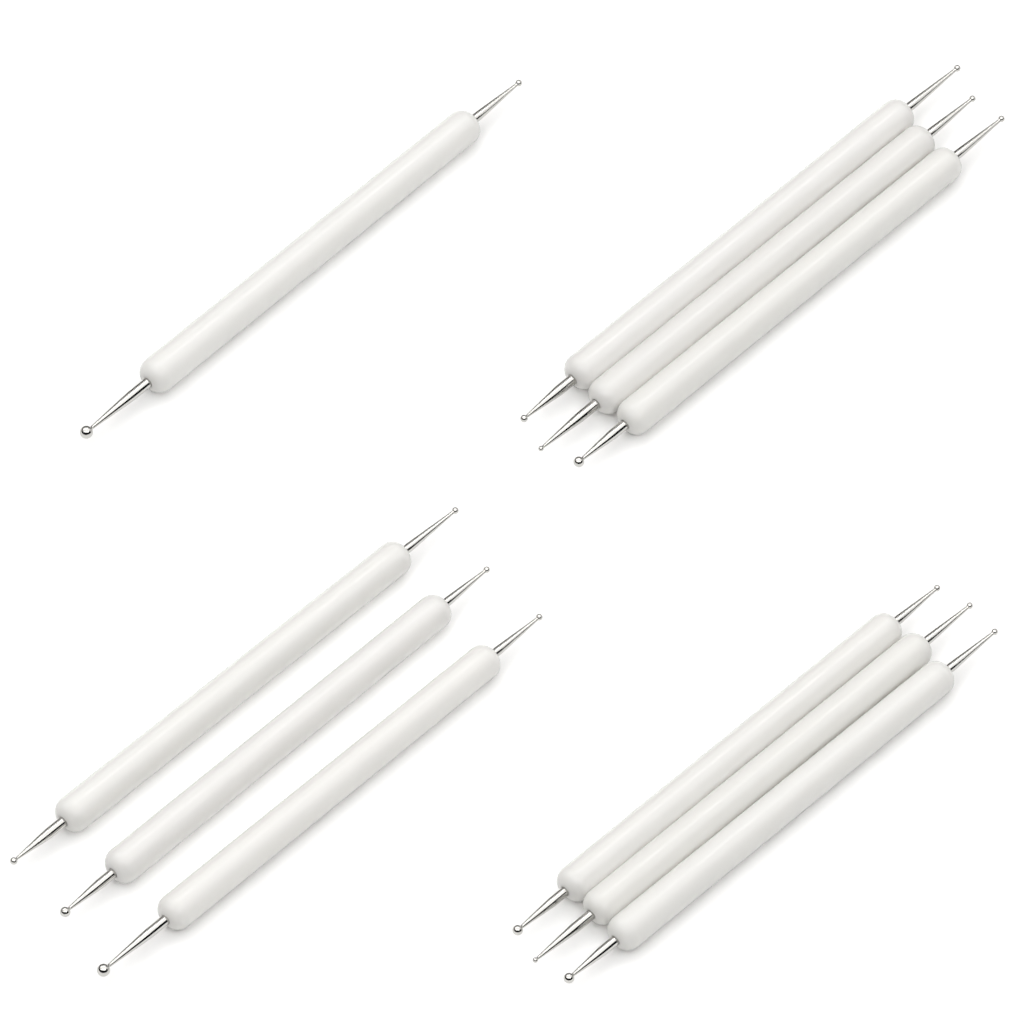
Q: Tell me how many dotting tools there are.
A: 10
